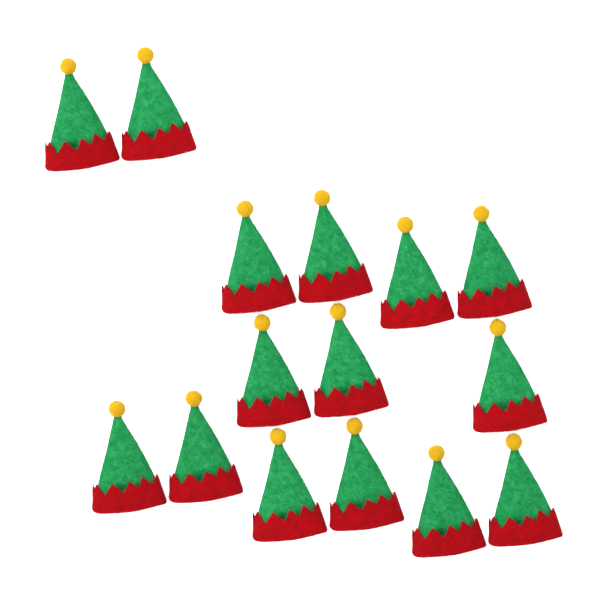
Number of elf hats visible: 15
